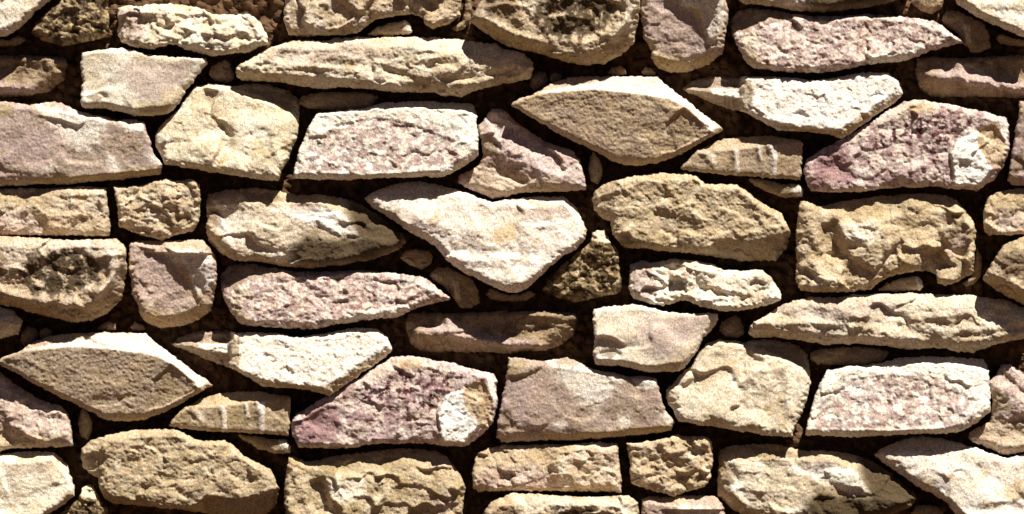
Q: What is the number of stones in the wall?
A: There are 86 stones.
